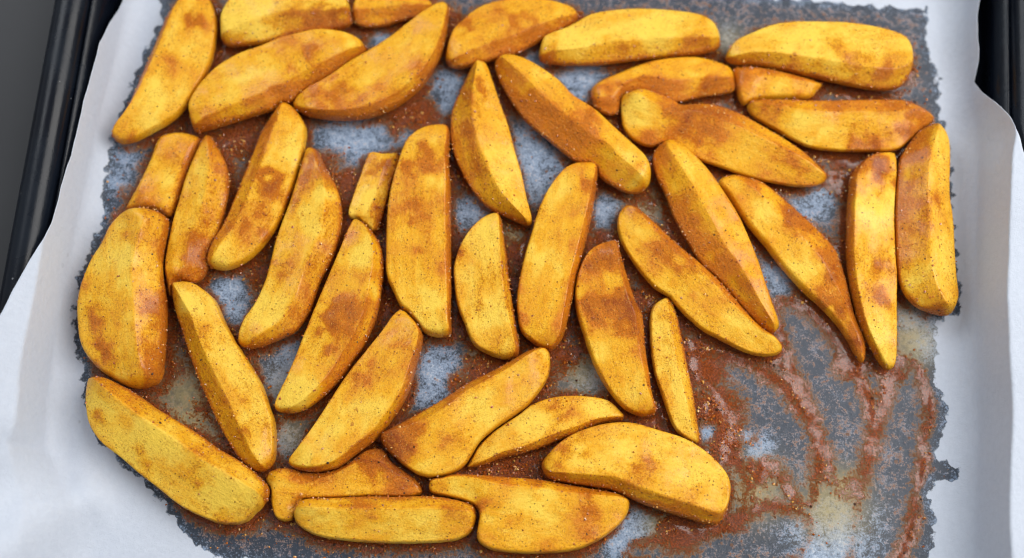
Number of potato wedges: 40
